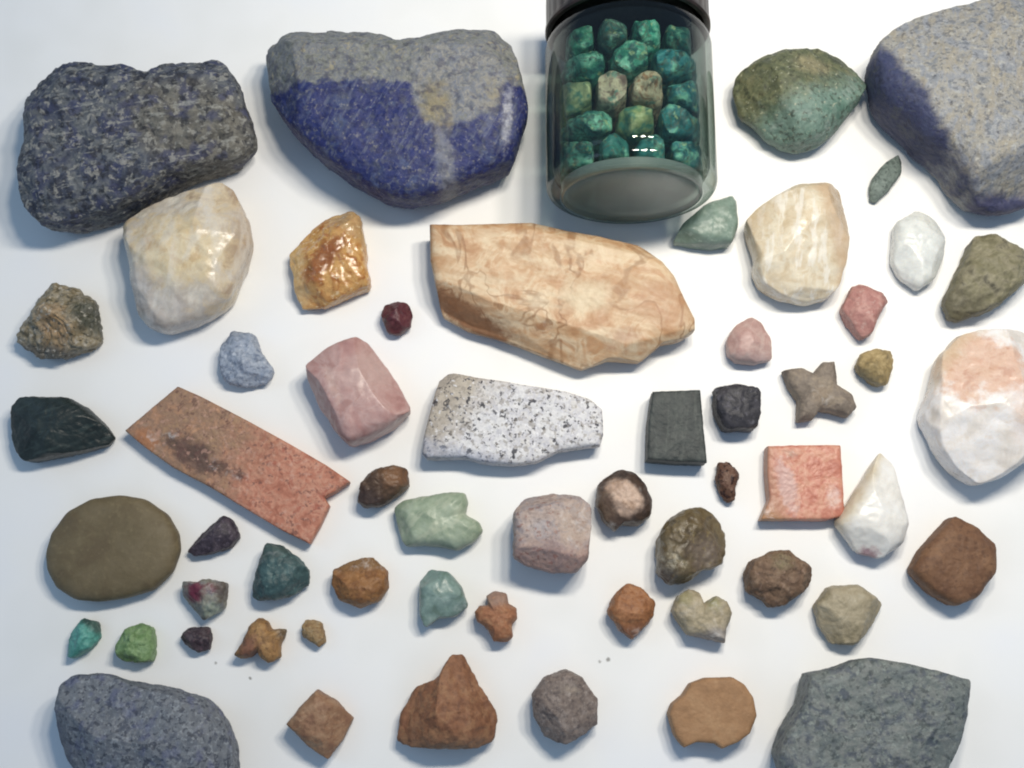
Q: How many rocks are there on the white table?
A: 57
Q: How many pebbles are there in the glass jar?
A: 18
